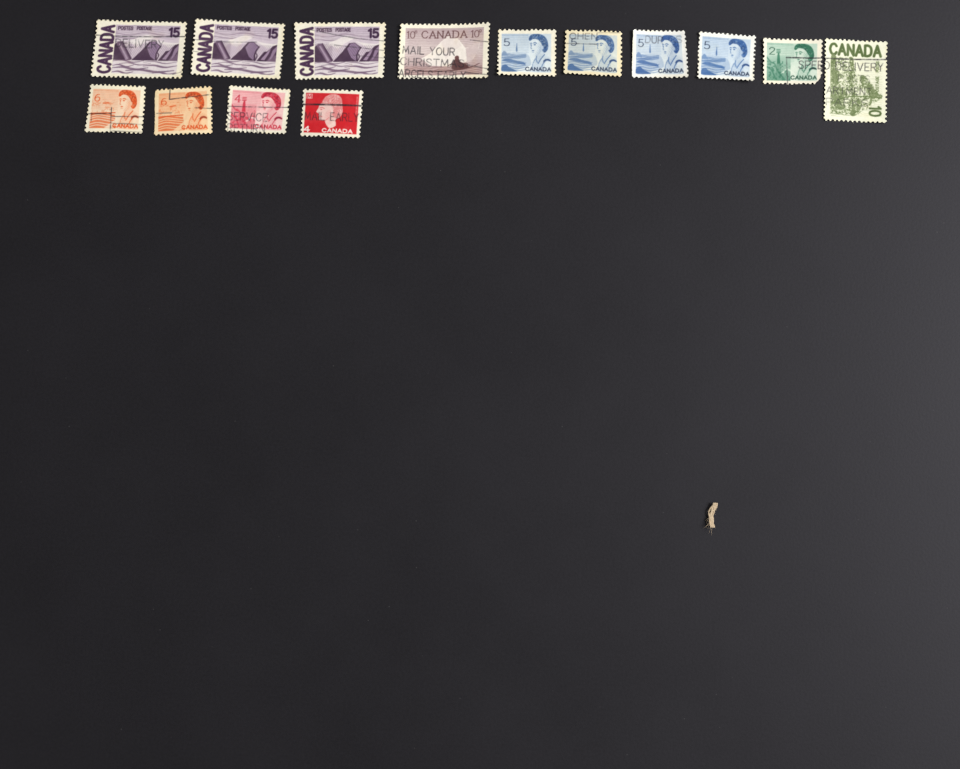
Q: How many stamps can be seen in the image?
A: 14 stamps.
